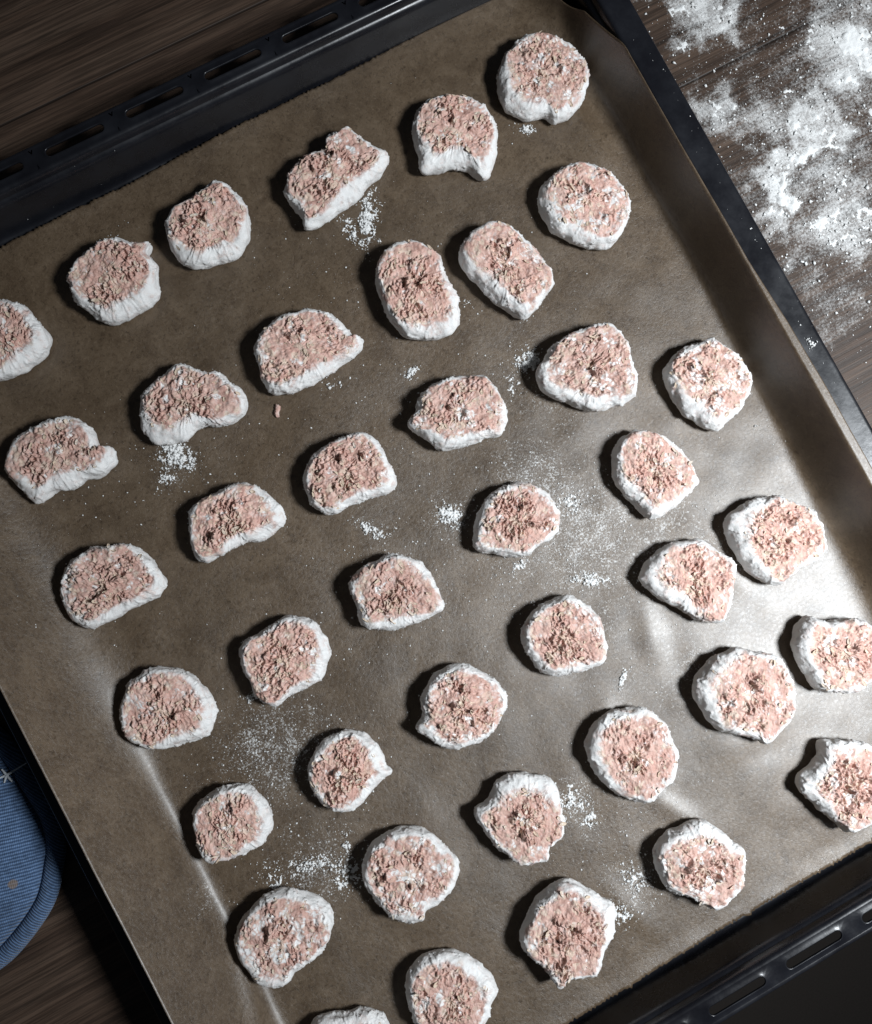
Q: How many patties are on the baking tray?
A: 40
